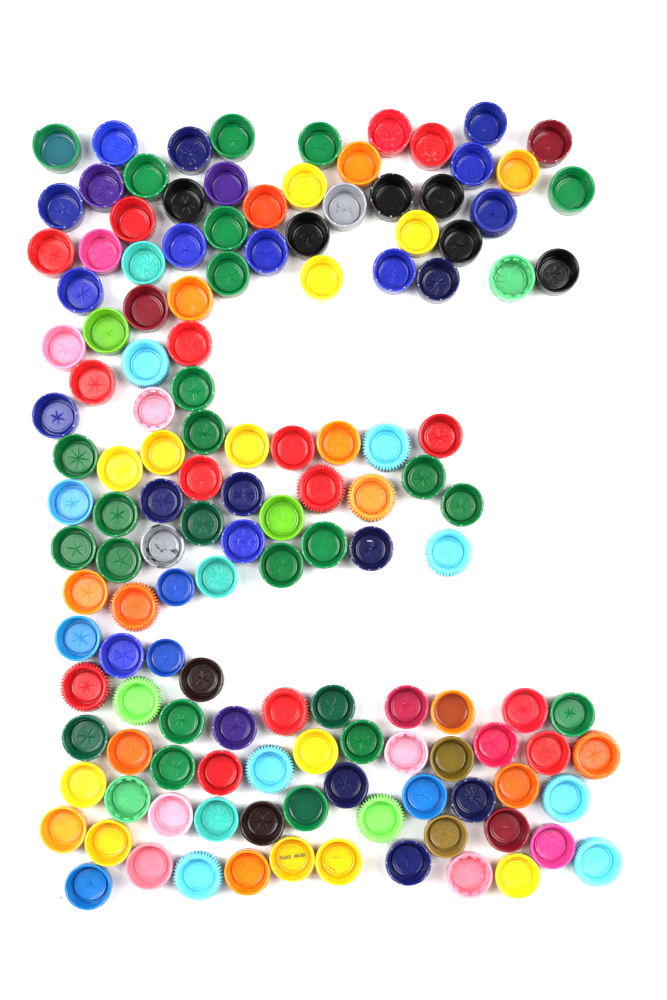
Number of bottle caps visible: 136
